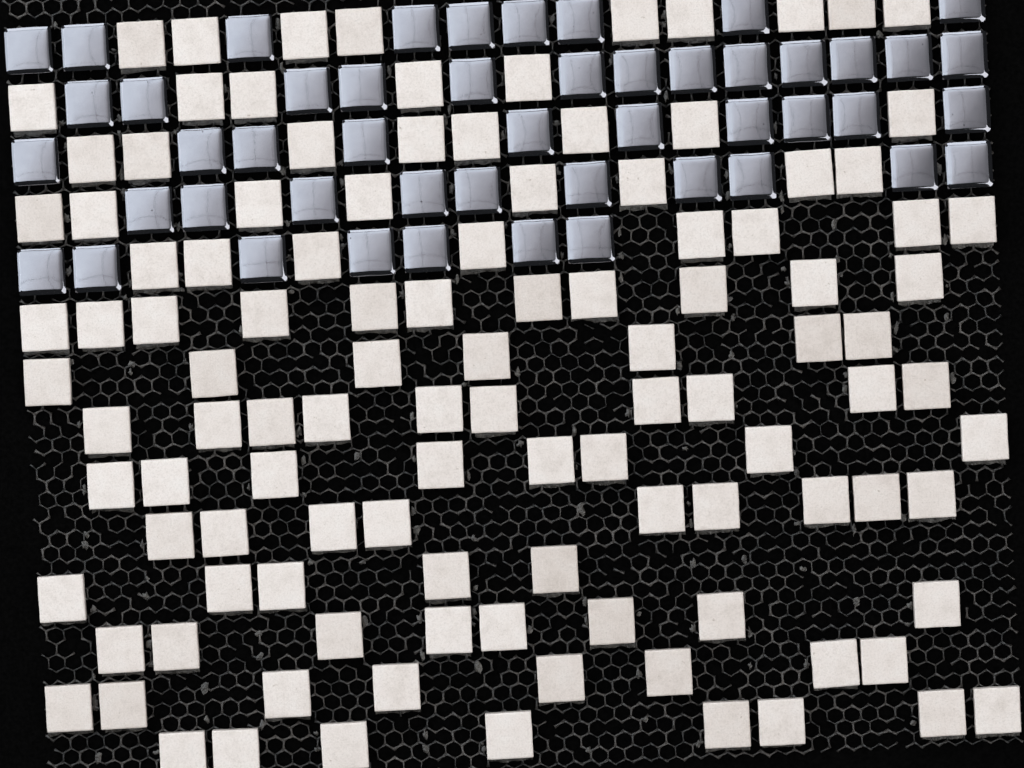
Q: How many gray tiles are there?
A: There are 49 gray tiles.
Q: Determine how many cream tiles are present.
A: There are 112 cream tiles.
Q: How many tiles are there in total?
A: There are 161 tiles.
